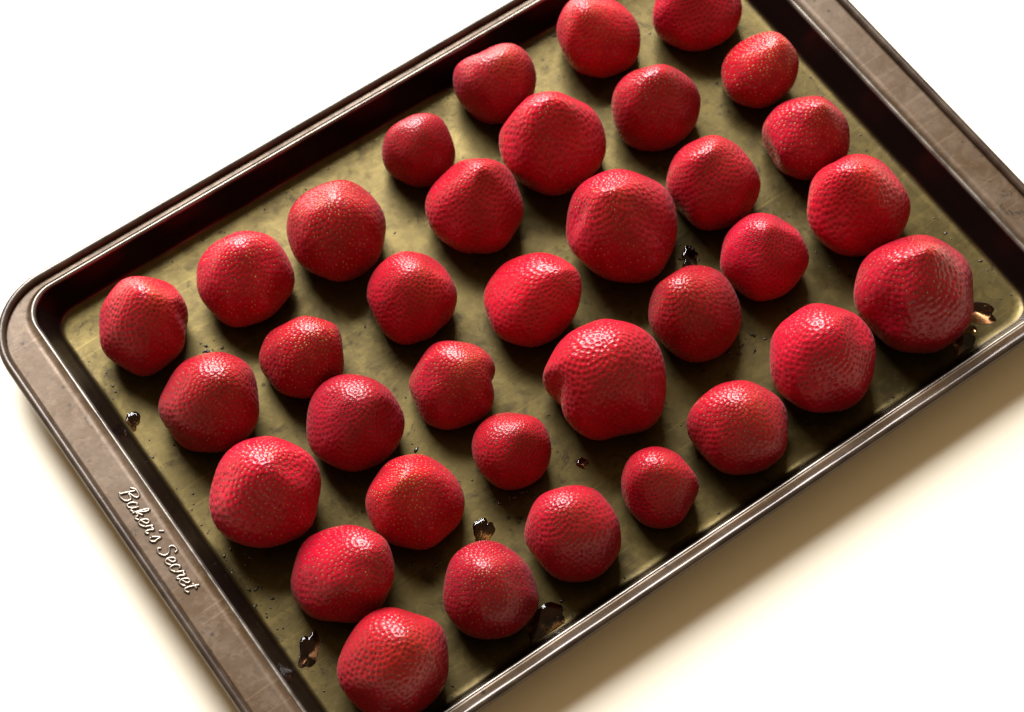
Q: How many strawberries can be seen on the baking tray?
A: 35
